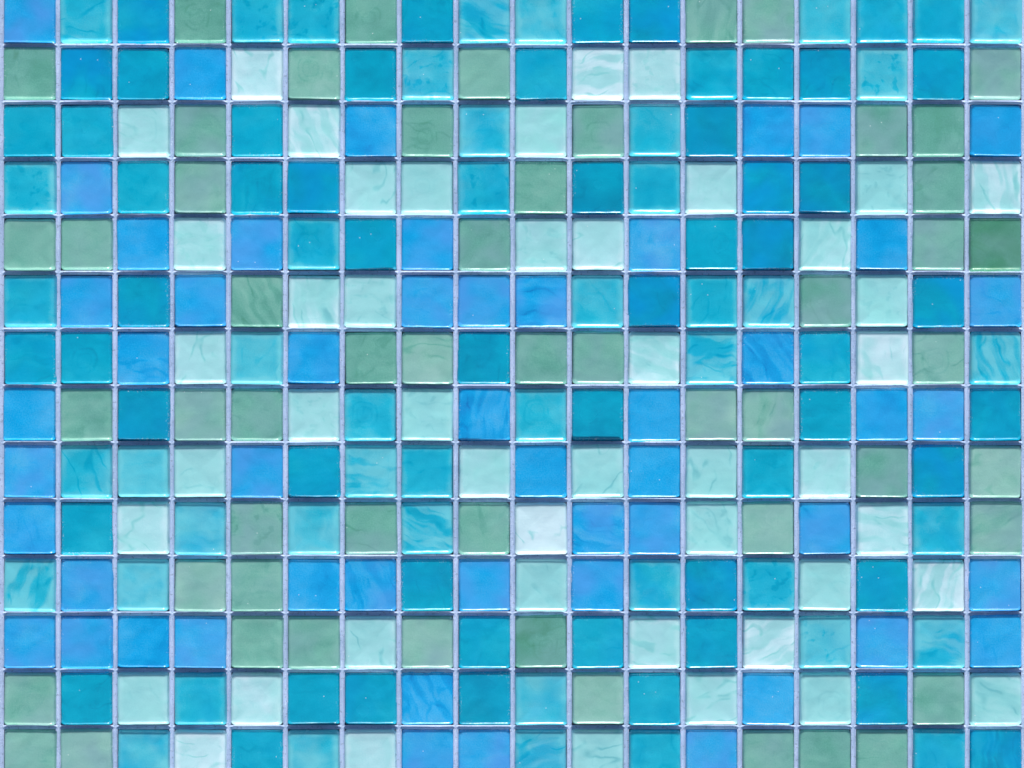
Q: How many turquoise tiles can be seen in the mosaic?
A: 101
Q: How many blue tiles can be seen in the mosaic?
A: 51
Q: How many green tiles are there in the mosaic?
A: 54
